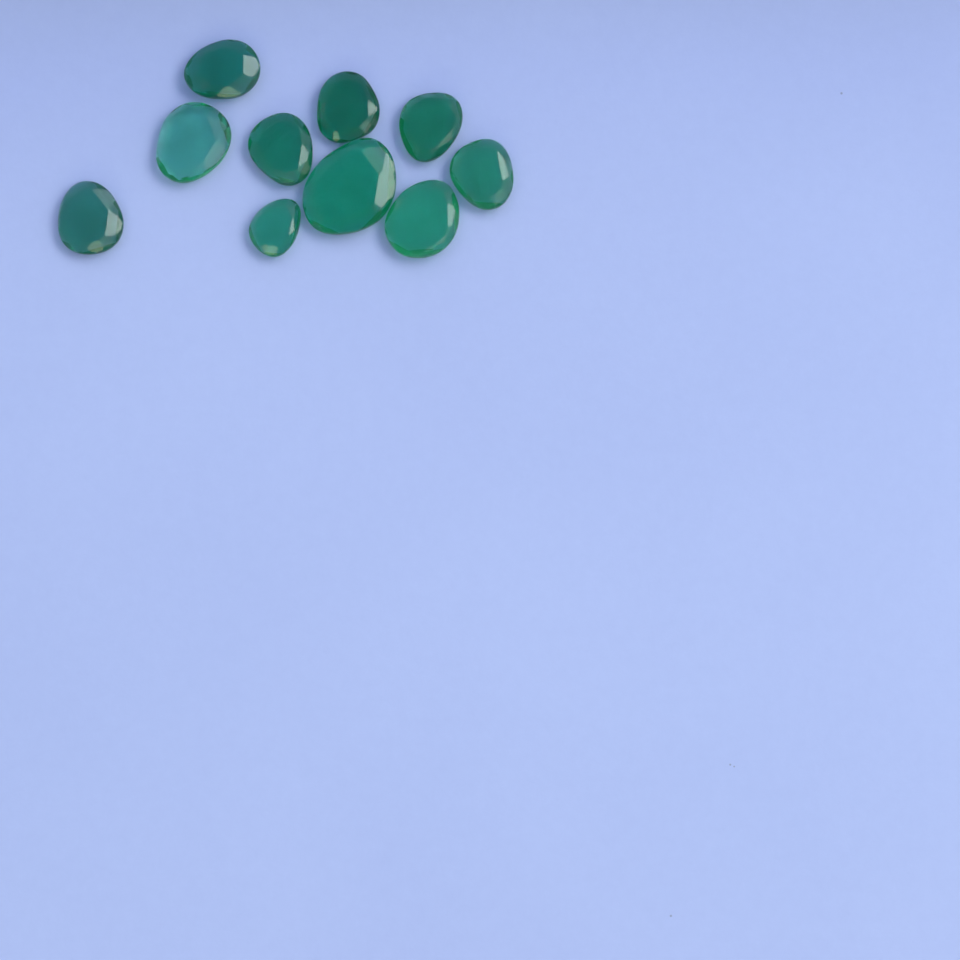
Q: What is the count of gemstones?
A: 10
